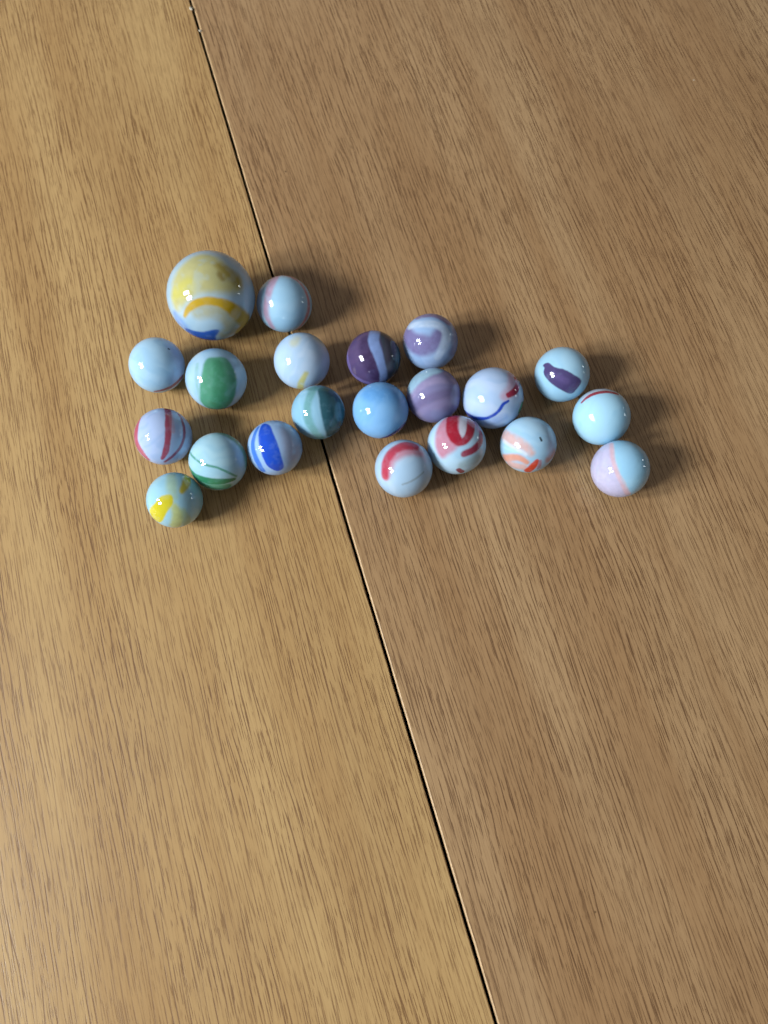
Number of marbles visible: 21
